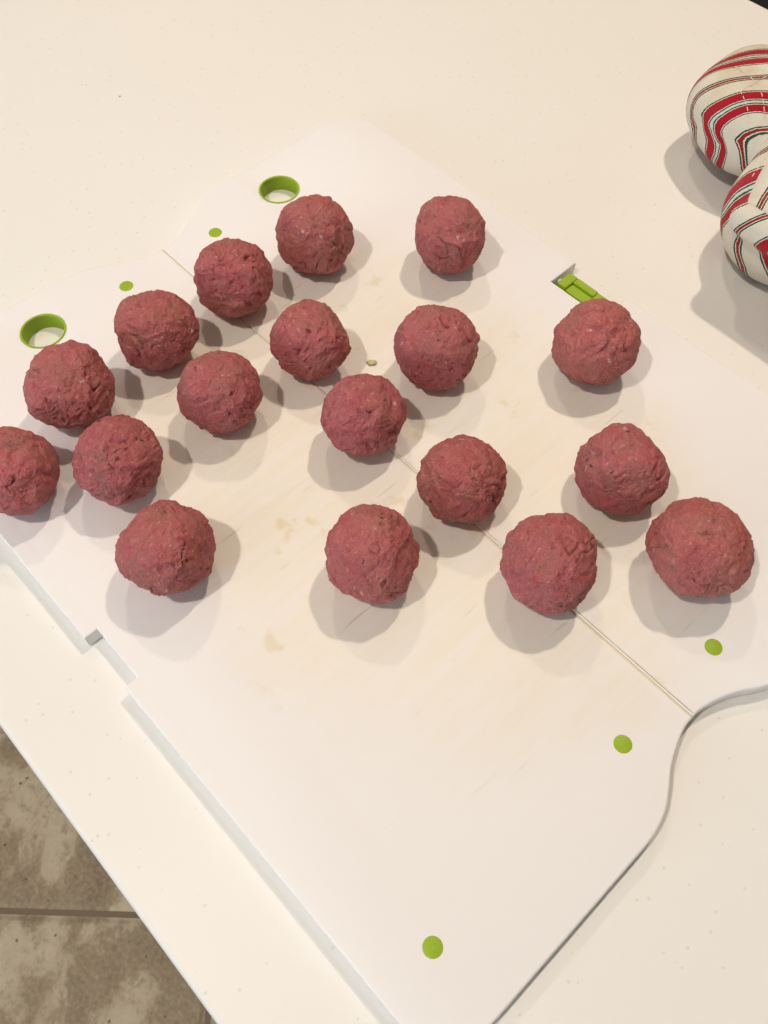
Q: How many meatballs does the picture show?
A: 18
